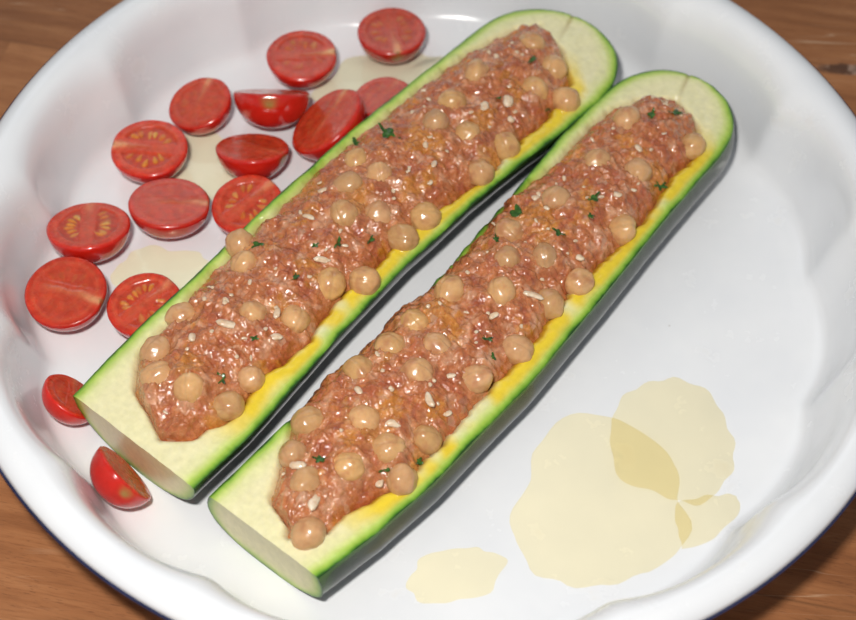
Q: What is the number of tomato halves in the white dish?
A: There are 15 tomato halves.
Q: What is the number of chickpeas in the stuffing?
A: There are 58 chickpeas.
